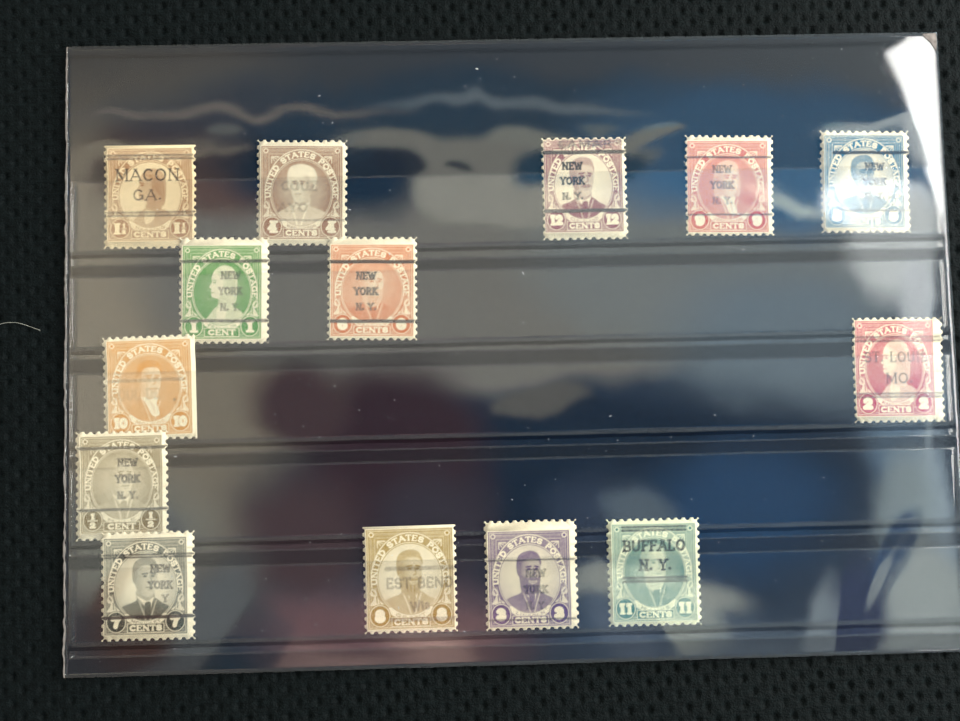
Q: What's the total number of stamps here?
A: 14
